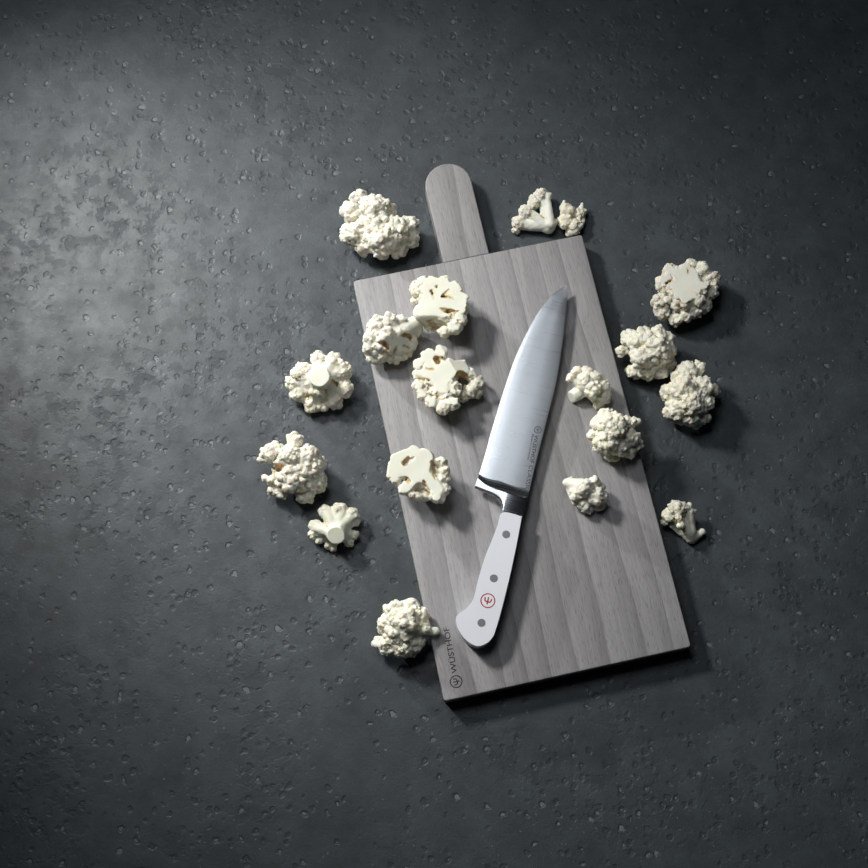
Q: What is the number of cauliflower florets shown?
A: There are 18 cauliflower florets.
